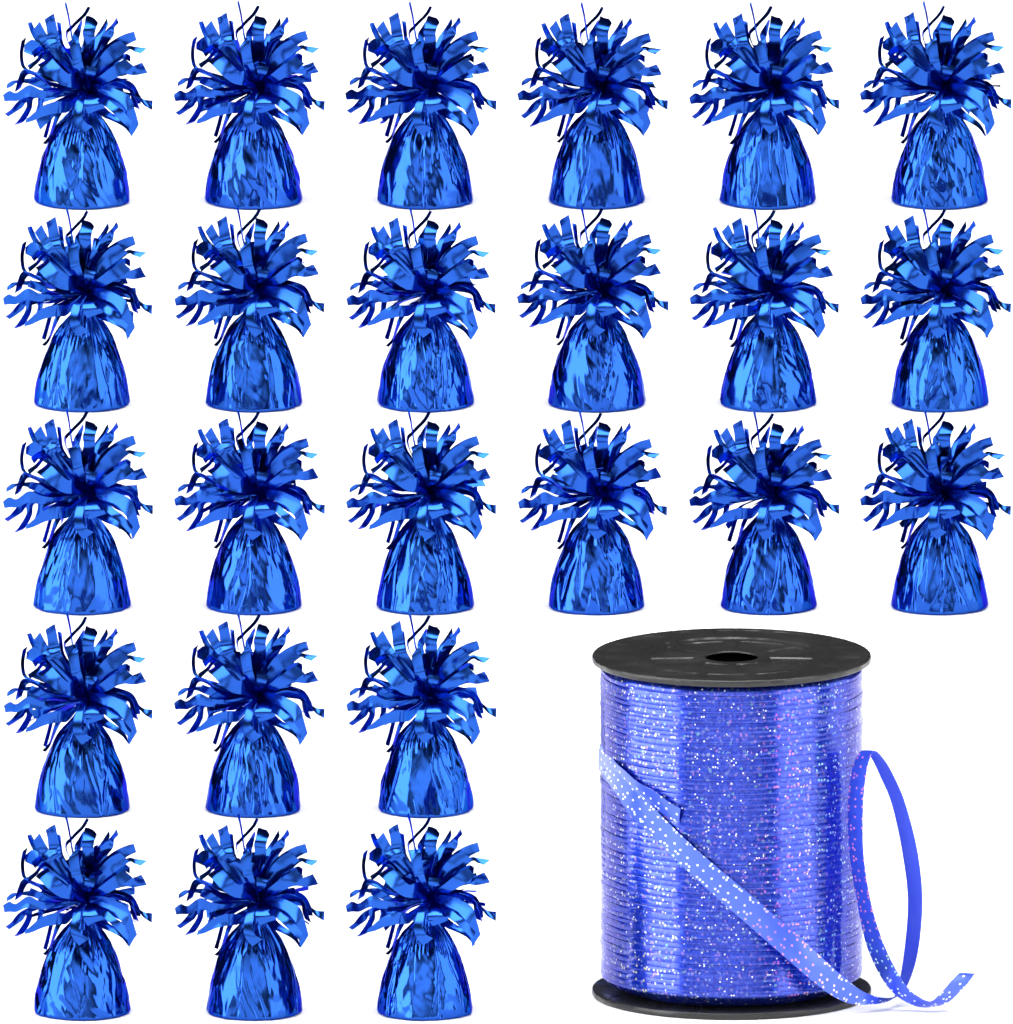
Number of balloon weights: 24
